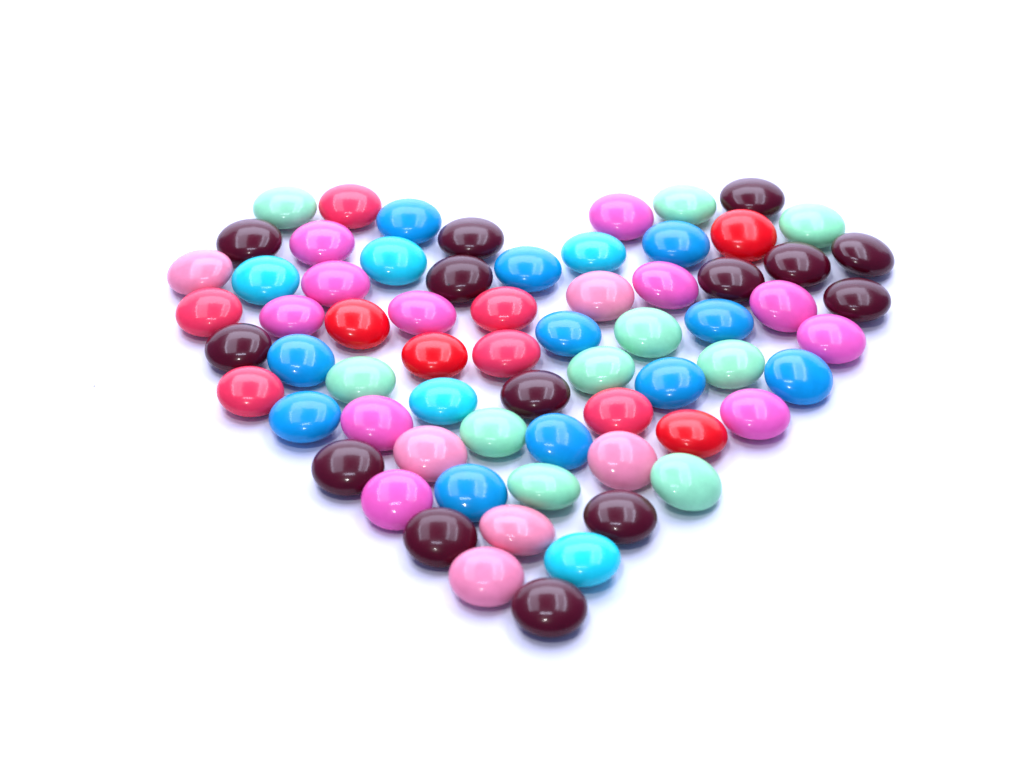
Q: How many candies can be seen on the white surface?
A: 67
